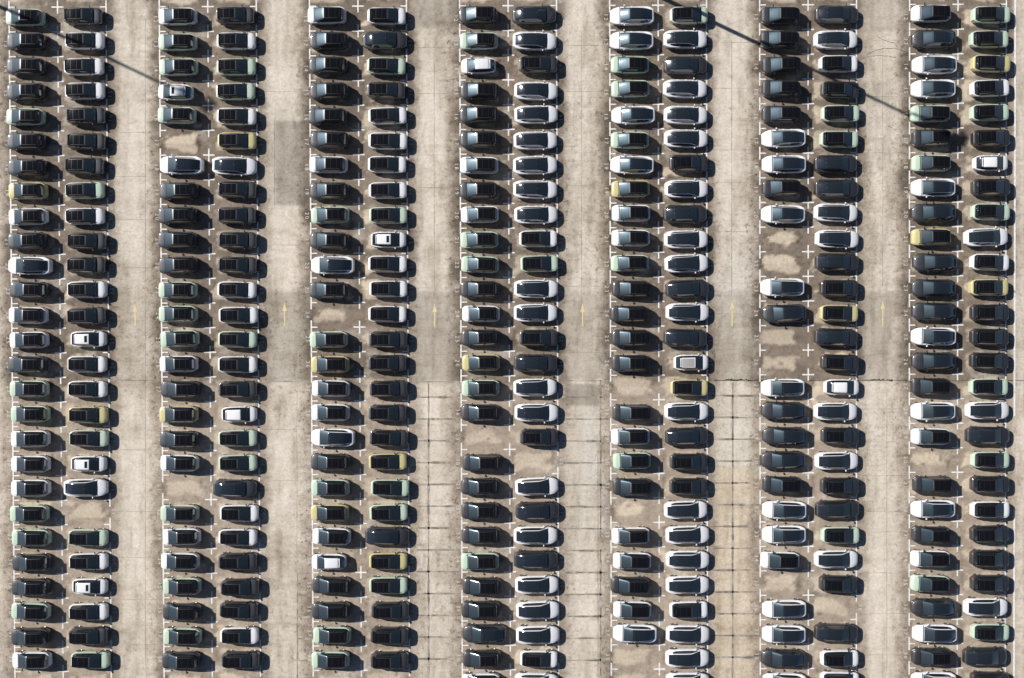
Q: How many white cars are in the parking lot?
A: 147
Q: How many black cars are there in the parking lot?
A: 147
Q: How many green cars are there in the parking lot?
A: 60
